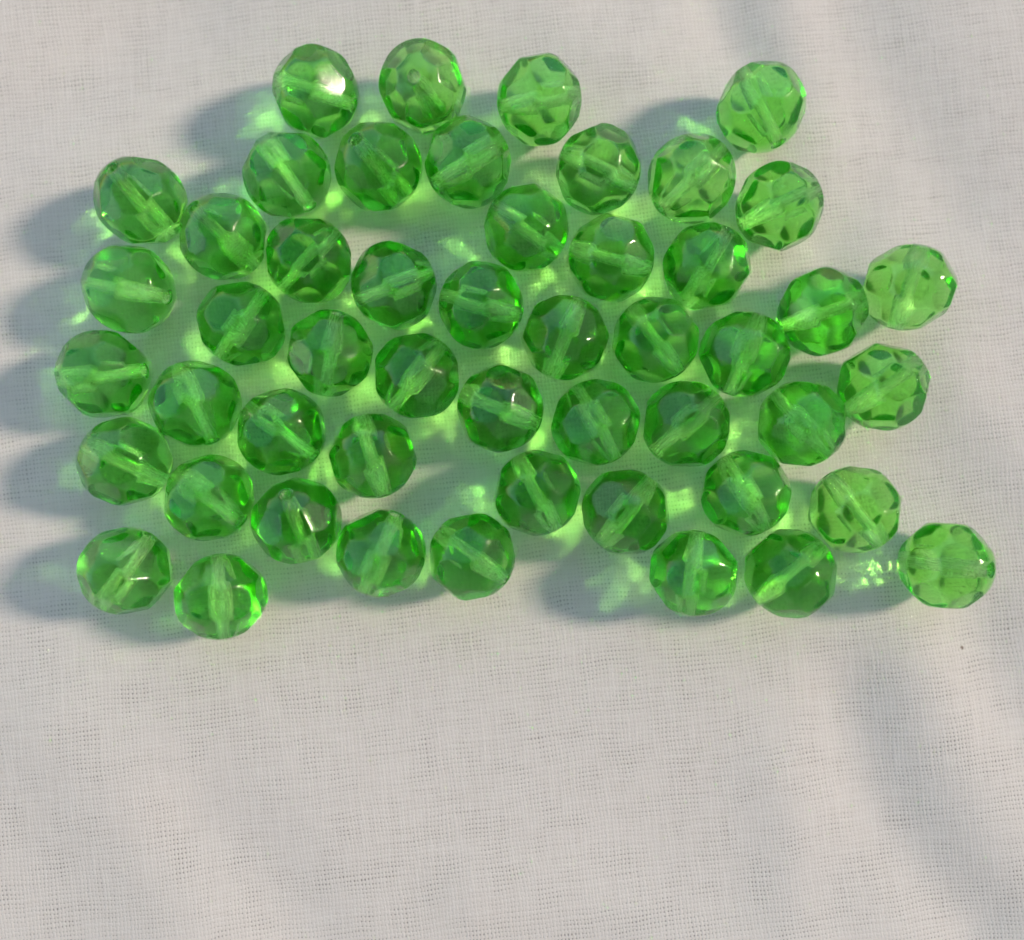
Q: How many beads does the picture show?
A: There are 50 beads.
